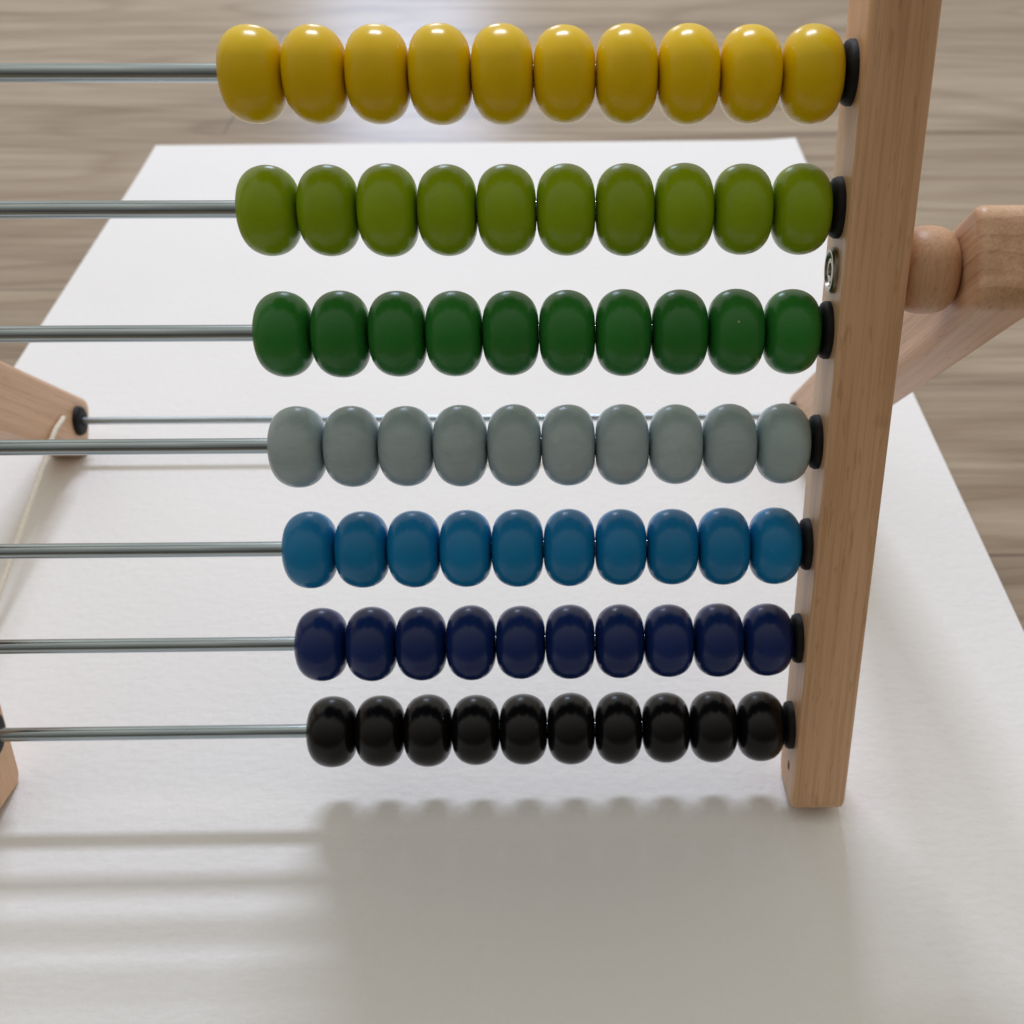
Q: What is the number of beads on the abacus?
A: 70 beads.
